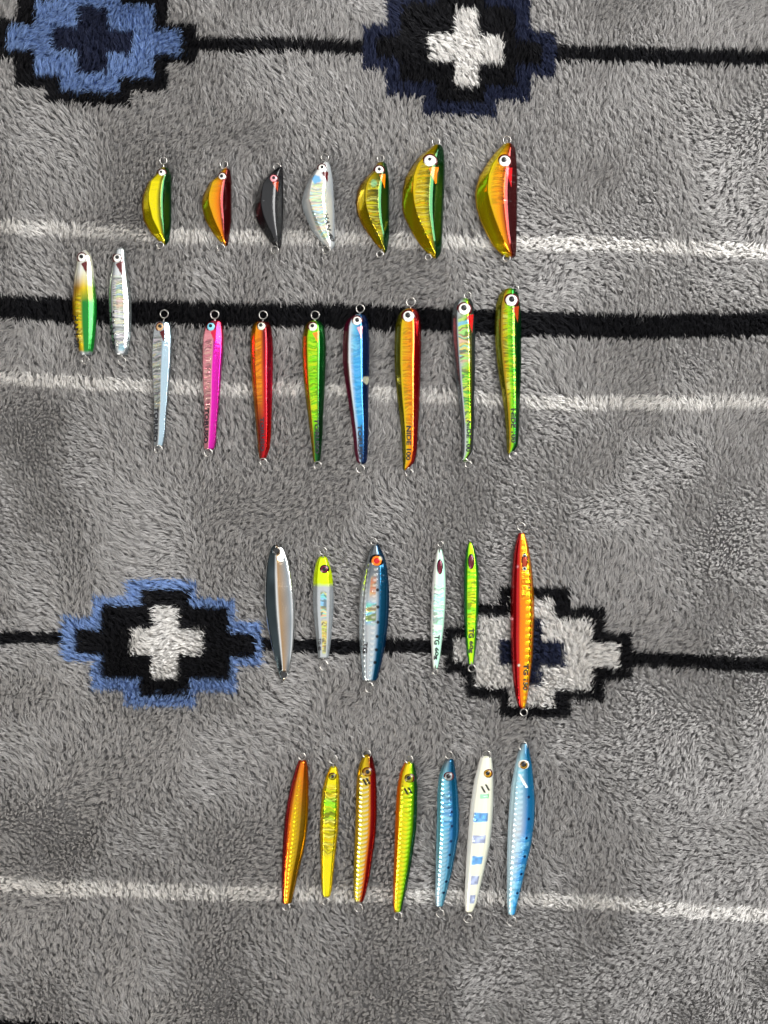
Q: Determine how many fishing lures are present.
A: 30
